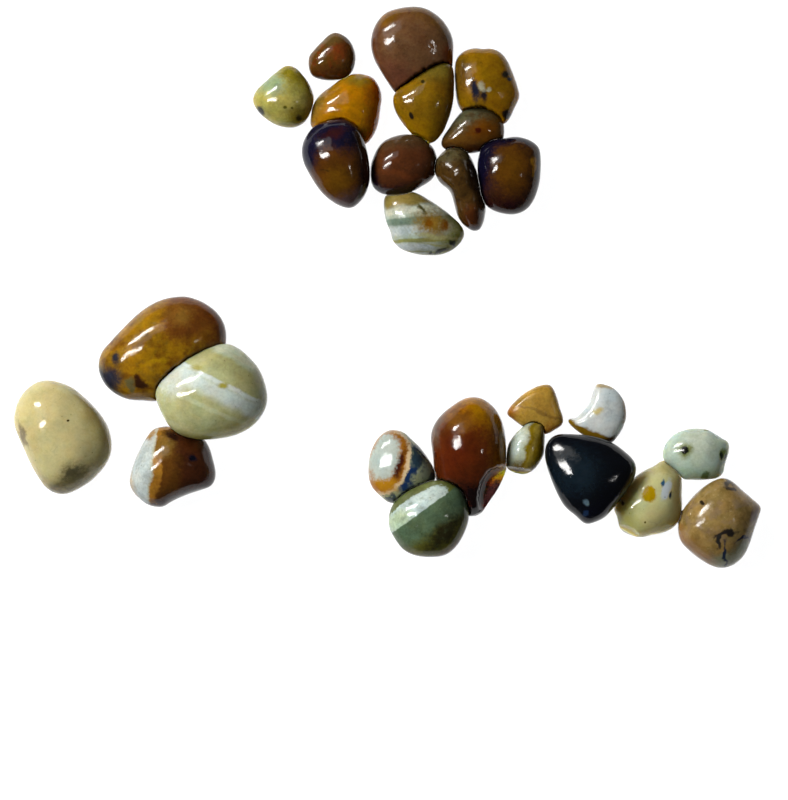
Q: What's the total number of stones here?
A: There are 26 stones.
